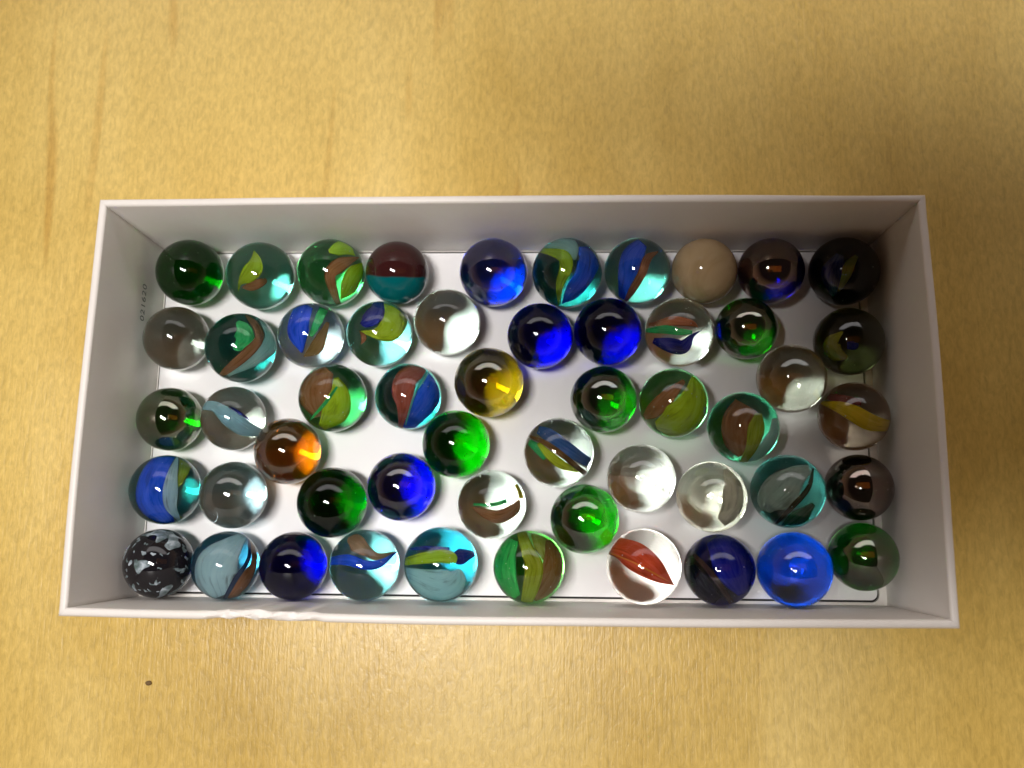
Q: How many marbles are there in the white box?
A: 53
